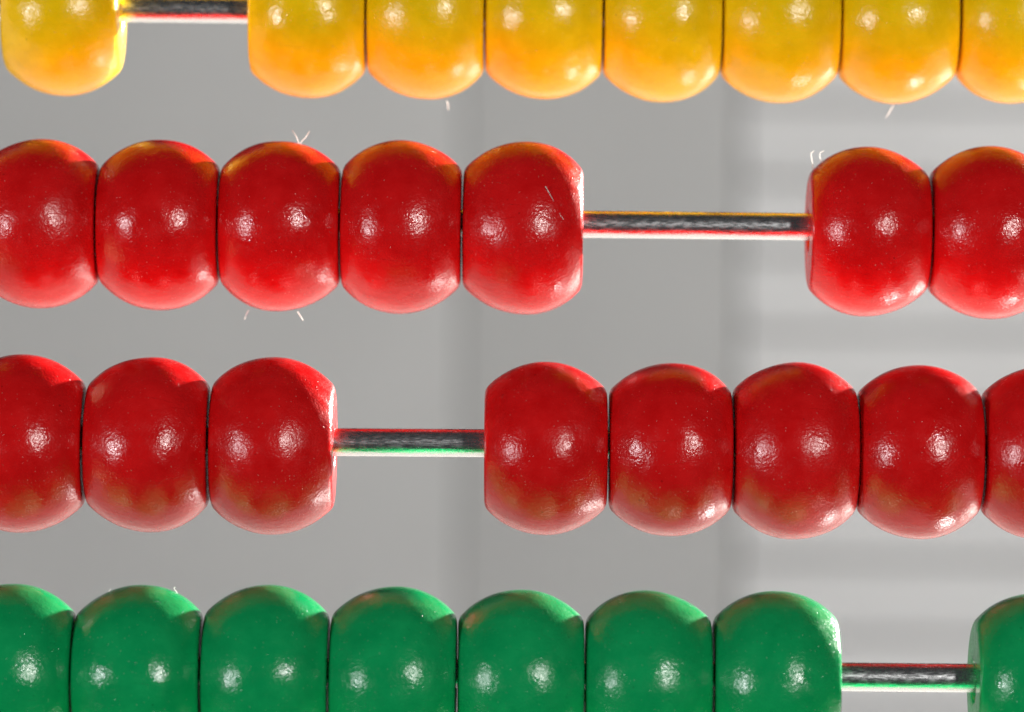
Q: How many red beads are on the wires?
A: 15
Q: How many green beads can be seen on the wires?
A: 8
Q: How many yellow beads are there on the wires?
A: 8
